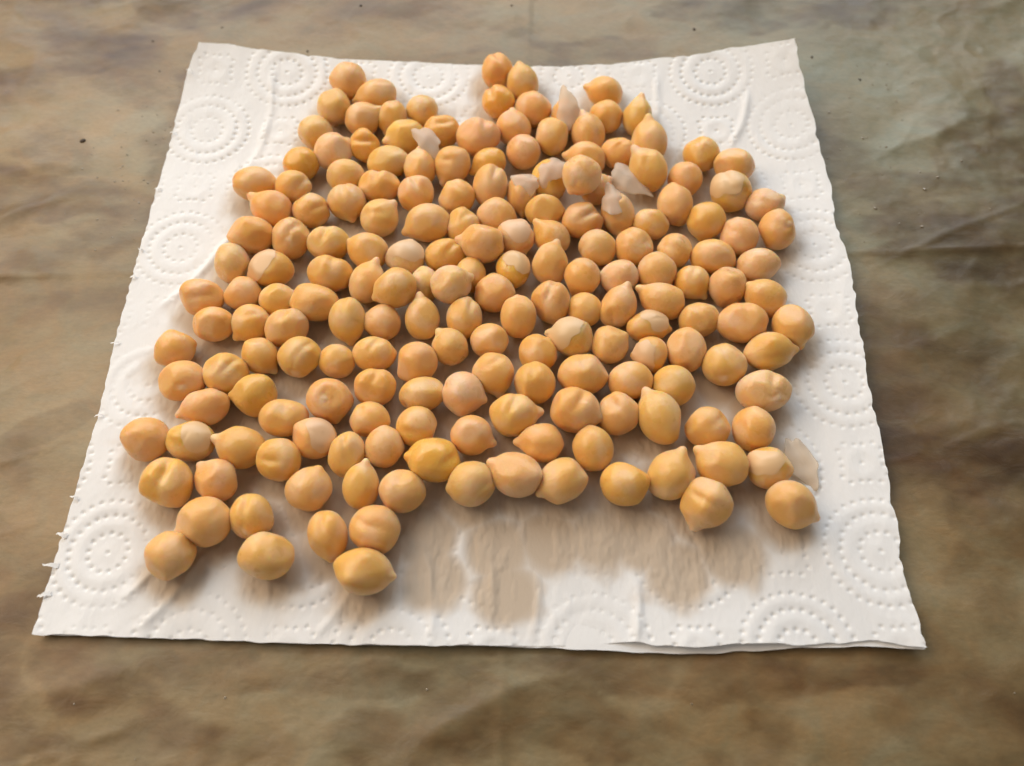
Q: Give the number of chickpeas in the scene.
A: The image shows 185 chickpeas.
